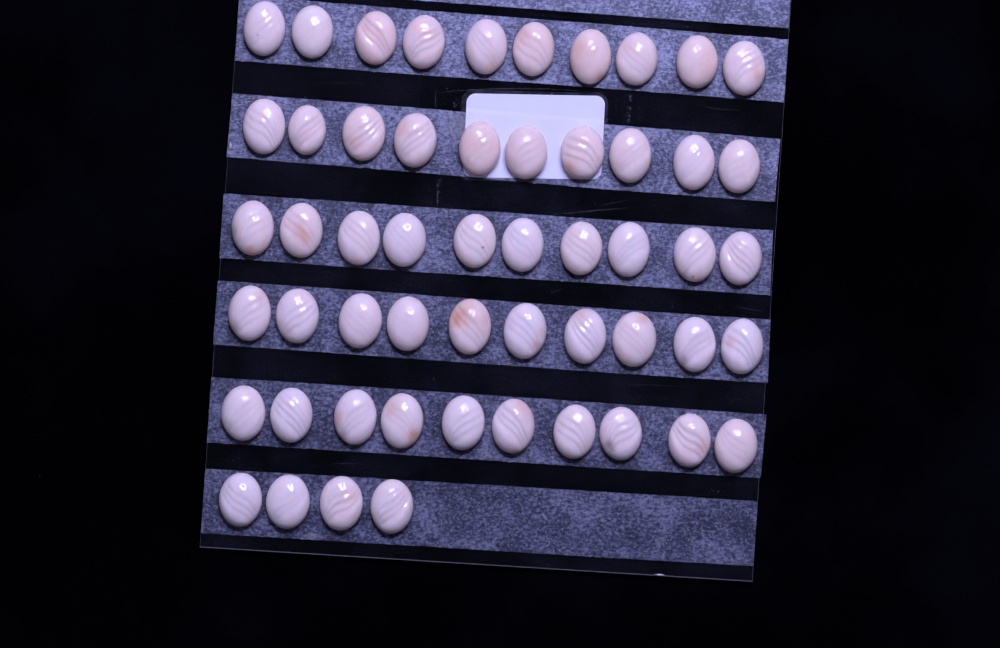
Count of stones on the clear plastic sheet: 54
